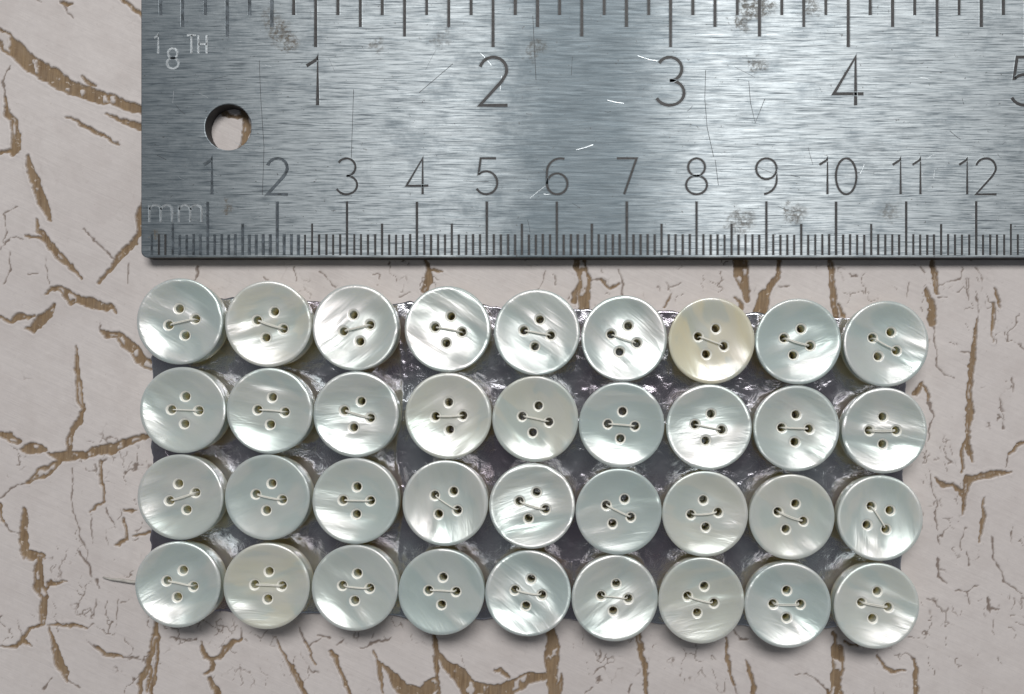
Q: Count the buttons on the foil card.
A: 36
